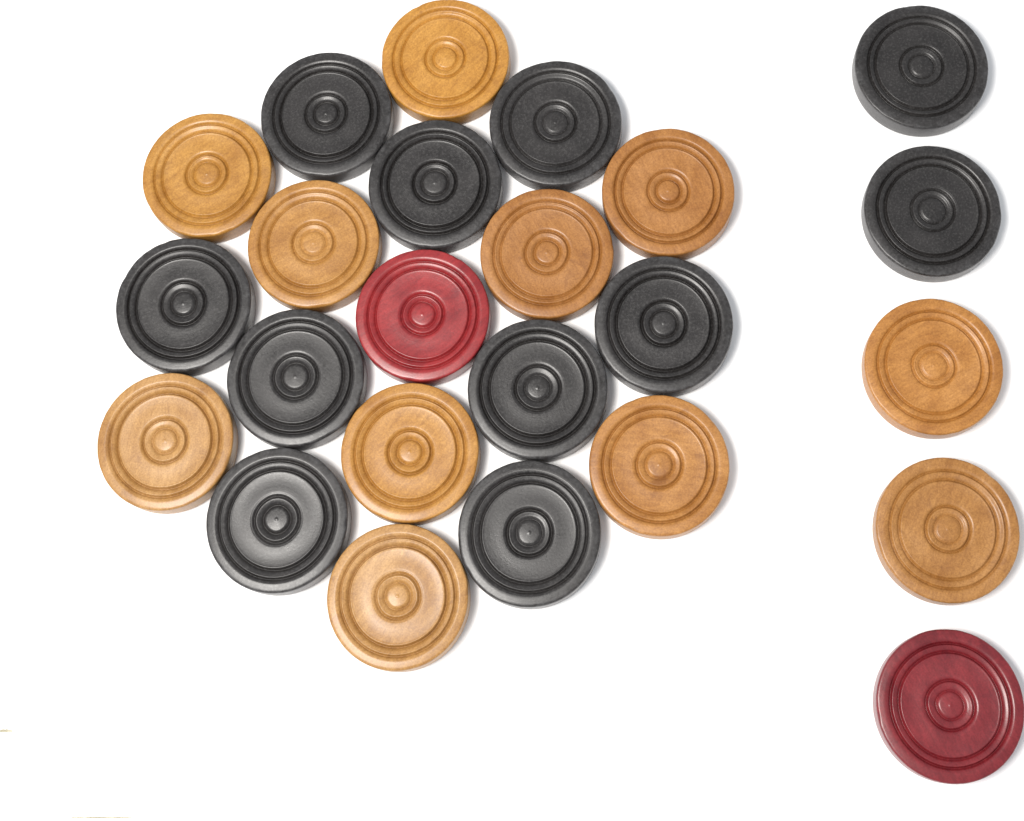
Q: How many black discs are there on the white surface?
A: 11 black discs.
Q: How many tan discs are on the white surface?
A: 11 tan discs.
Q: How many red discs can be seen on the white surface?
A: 2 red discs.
